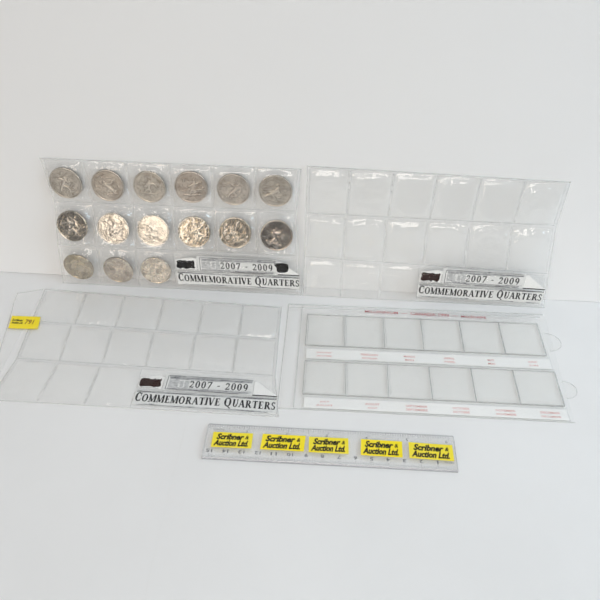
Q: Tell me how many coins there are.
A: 15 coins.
